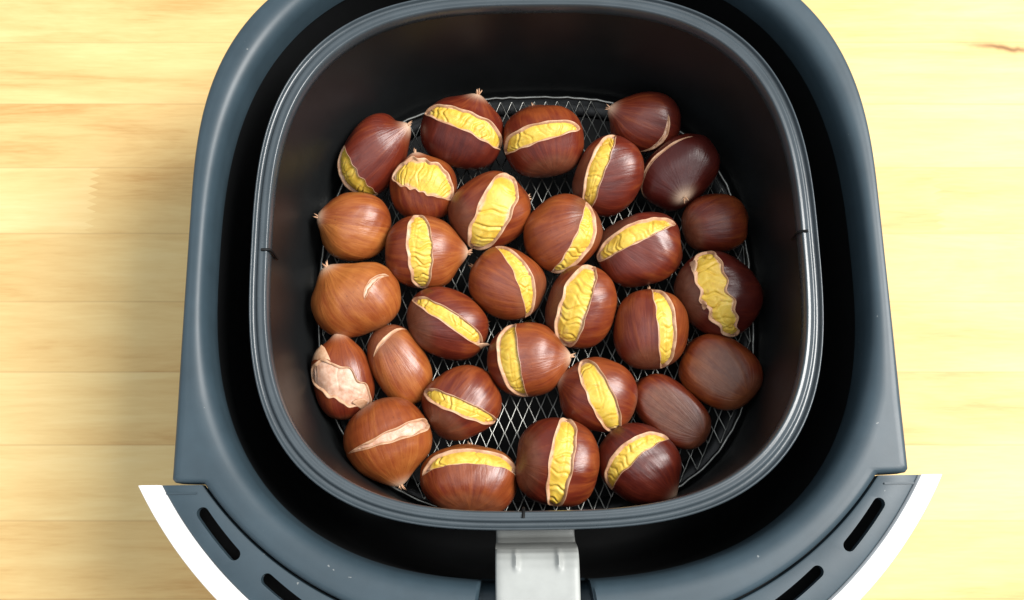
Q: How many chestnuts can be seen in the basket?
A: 30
